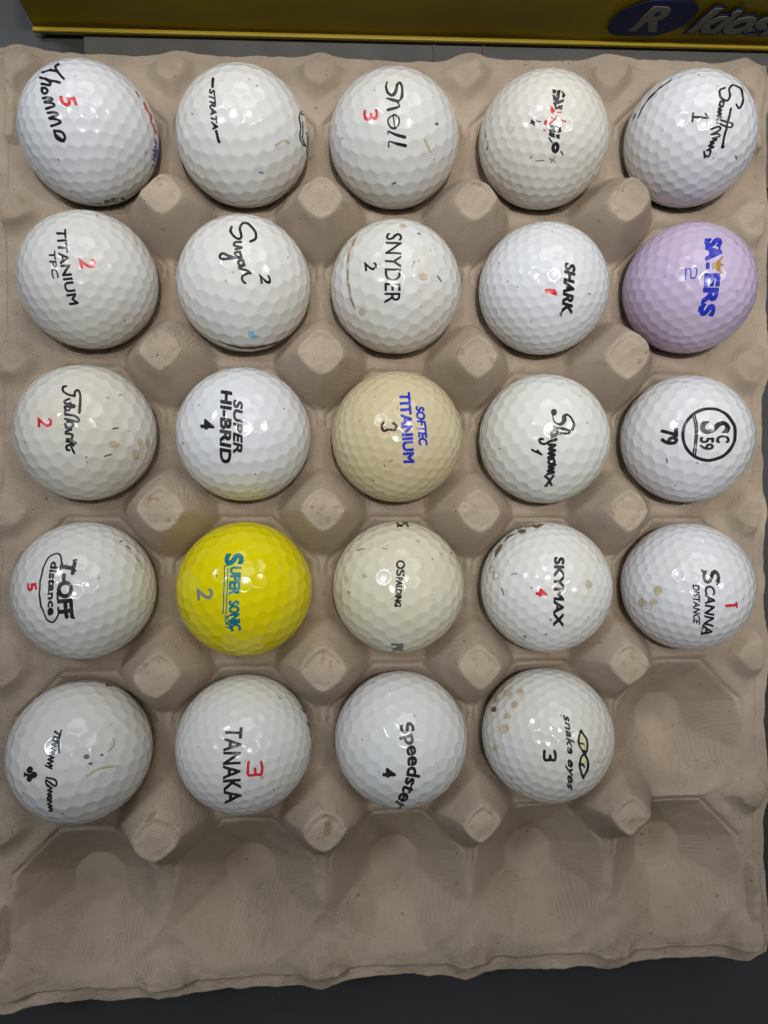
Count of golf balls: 24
